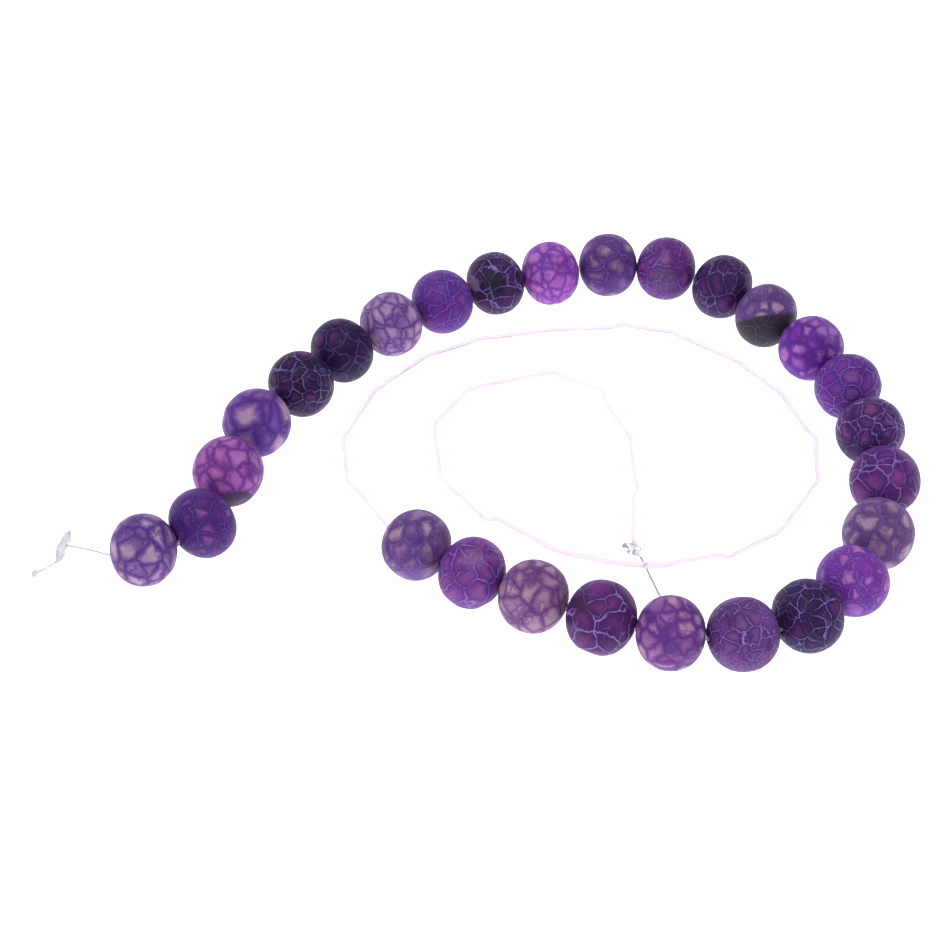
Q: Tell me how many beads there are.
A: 27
